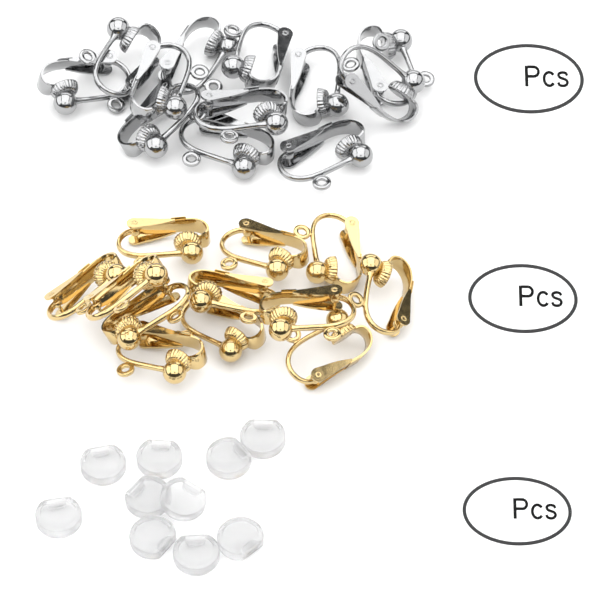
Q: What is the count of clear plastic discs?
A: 10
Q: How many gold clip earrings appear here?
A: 12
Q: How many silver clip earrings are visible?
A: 12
